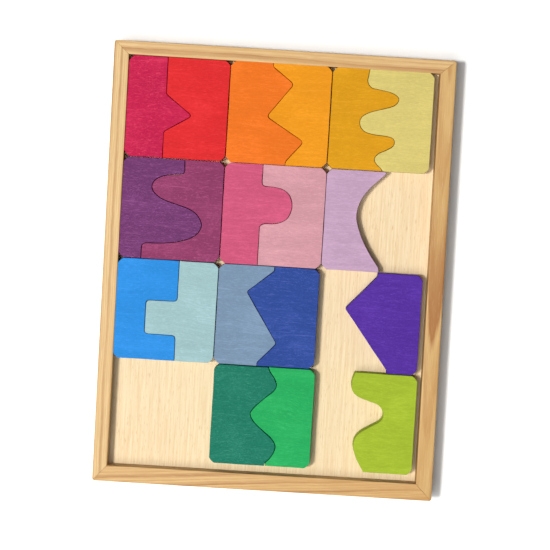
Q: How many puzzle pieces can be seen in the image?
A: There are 19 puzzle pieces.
